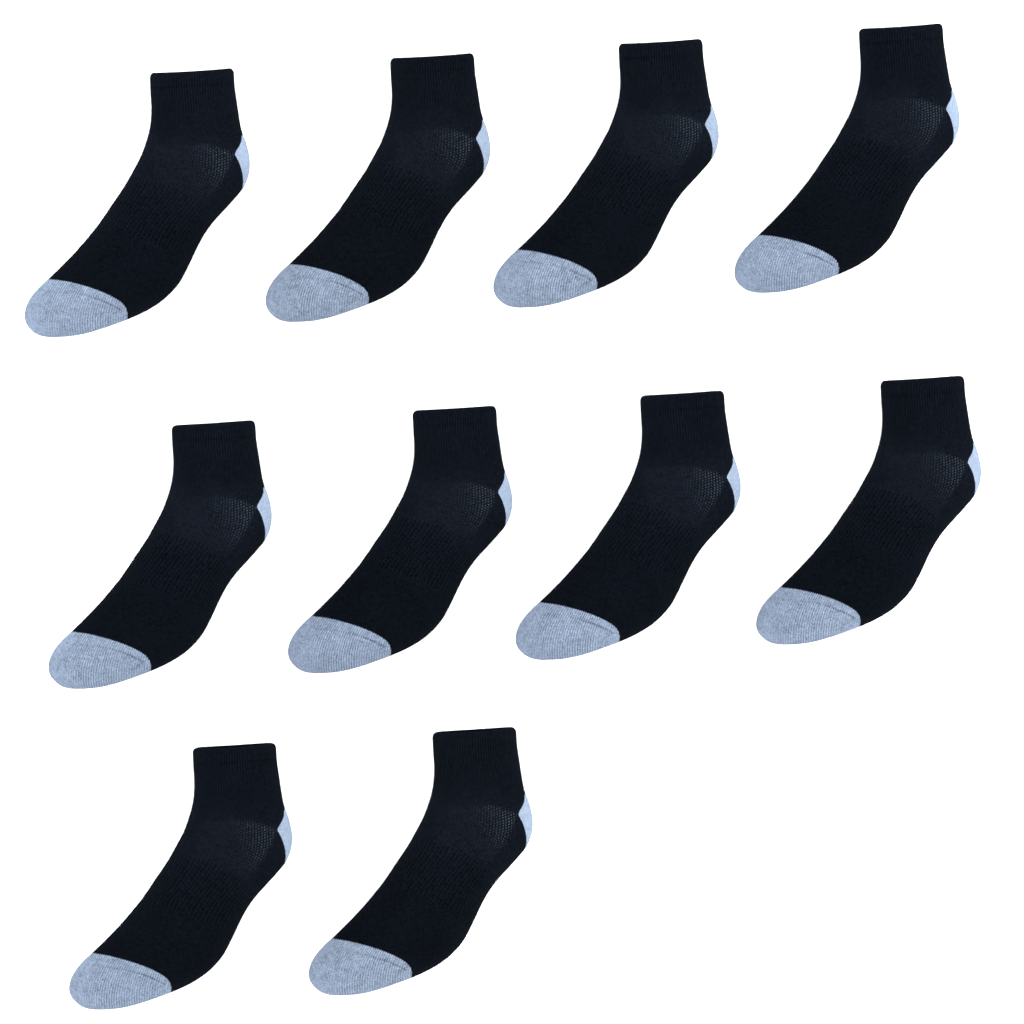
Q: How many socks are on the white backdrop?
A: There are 10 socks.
